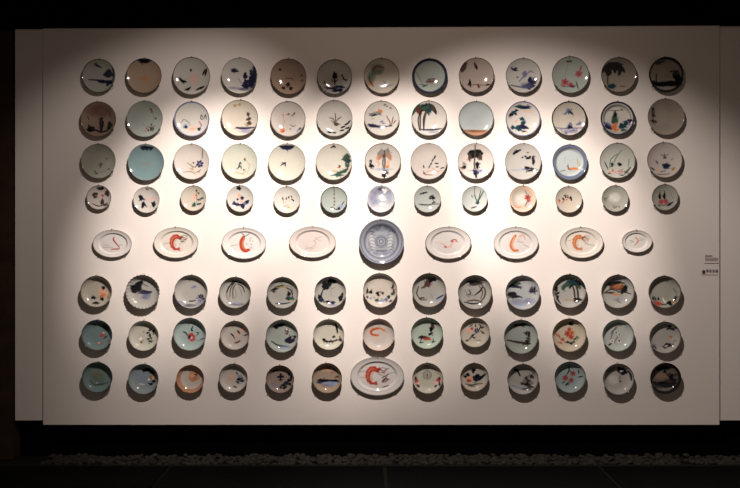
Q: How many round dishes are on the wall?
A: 91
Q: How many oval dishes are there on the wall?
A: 9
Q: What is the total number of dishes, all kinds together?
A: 100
